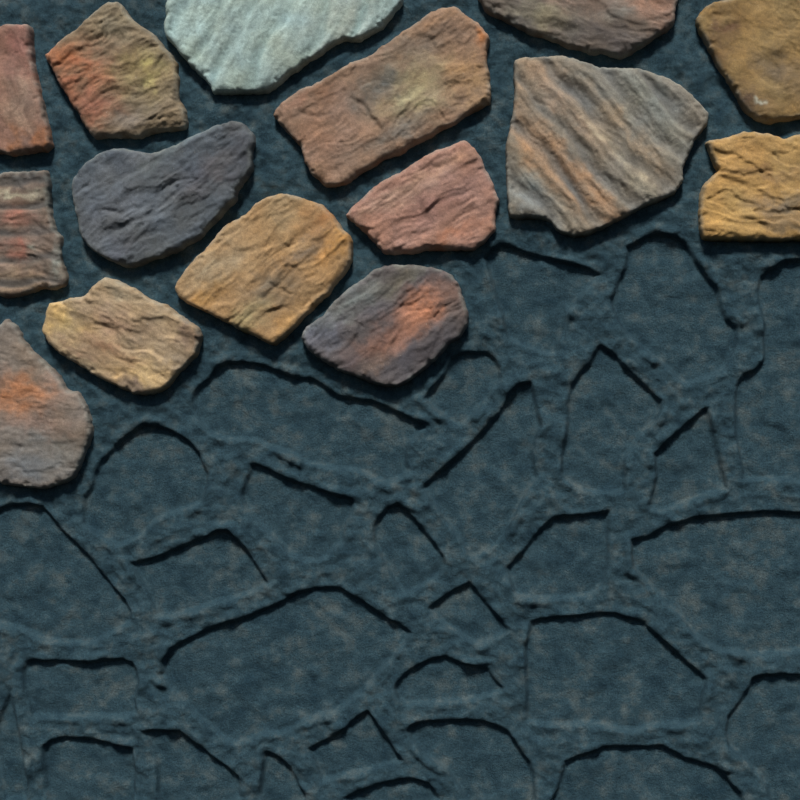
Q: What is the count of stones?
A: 15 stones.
